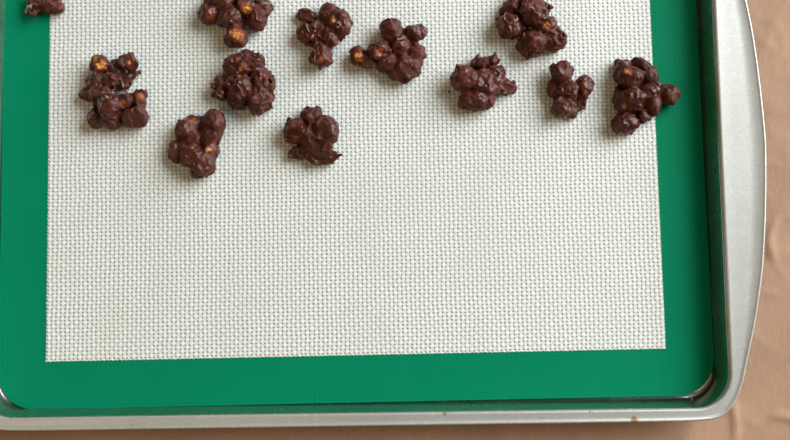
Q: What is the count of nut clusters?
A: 12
